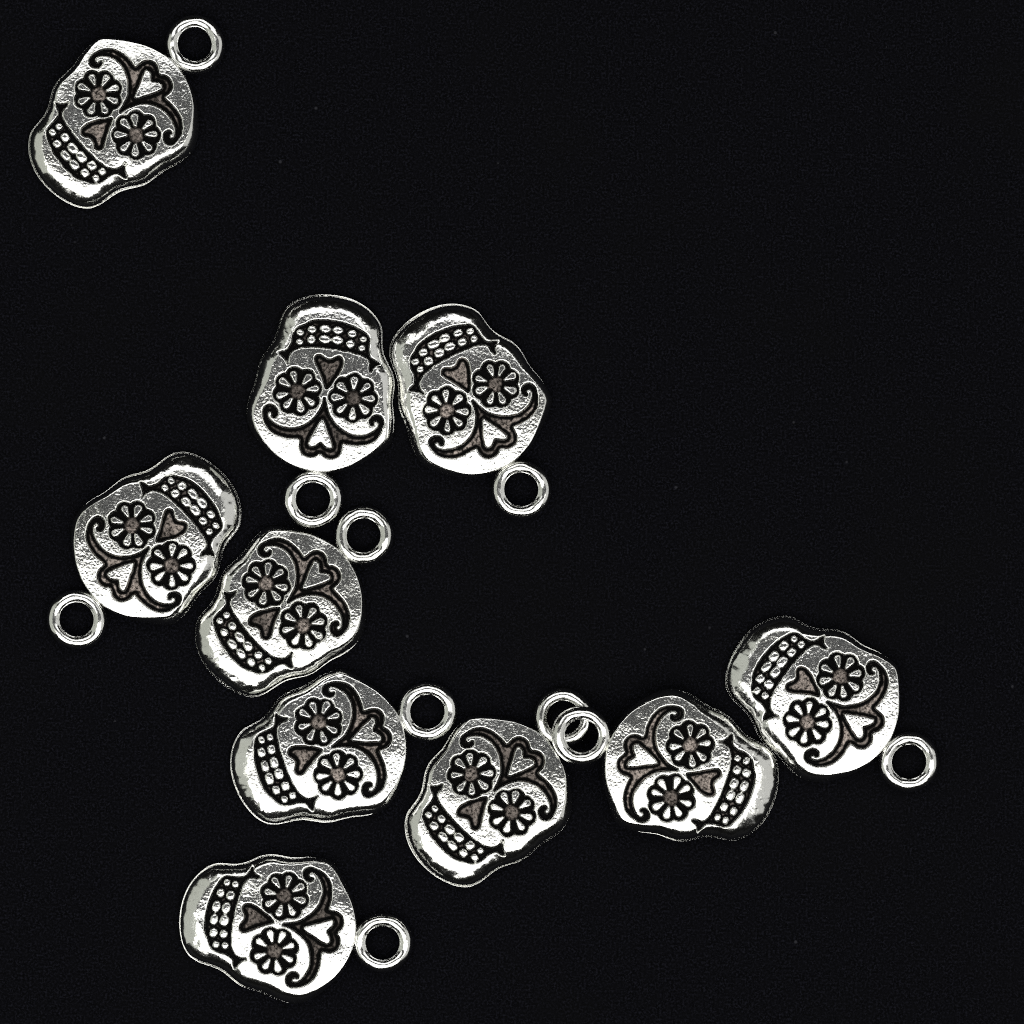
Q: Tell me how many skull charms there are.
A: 10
